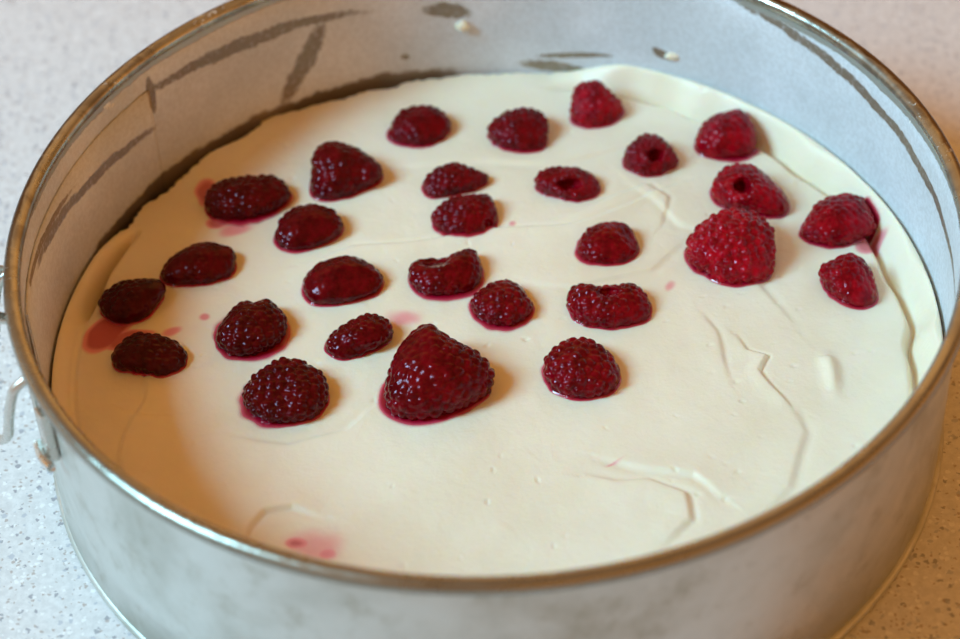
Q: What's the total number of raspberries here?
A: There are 28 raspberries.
